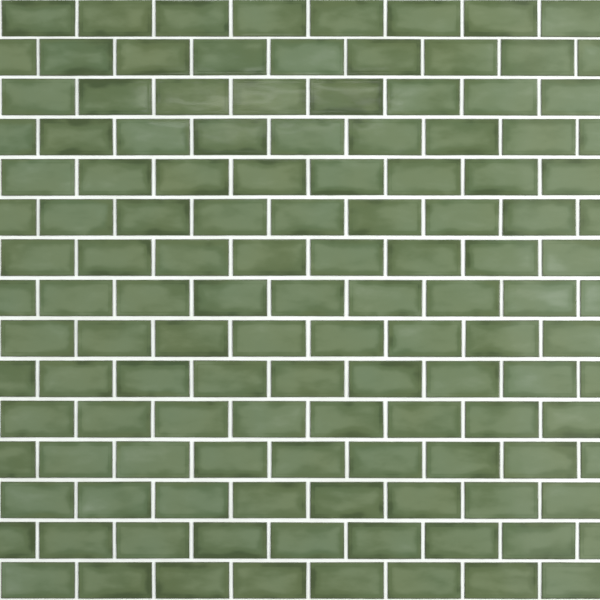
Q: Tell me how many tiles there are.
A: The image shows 127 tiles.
